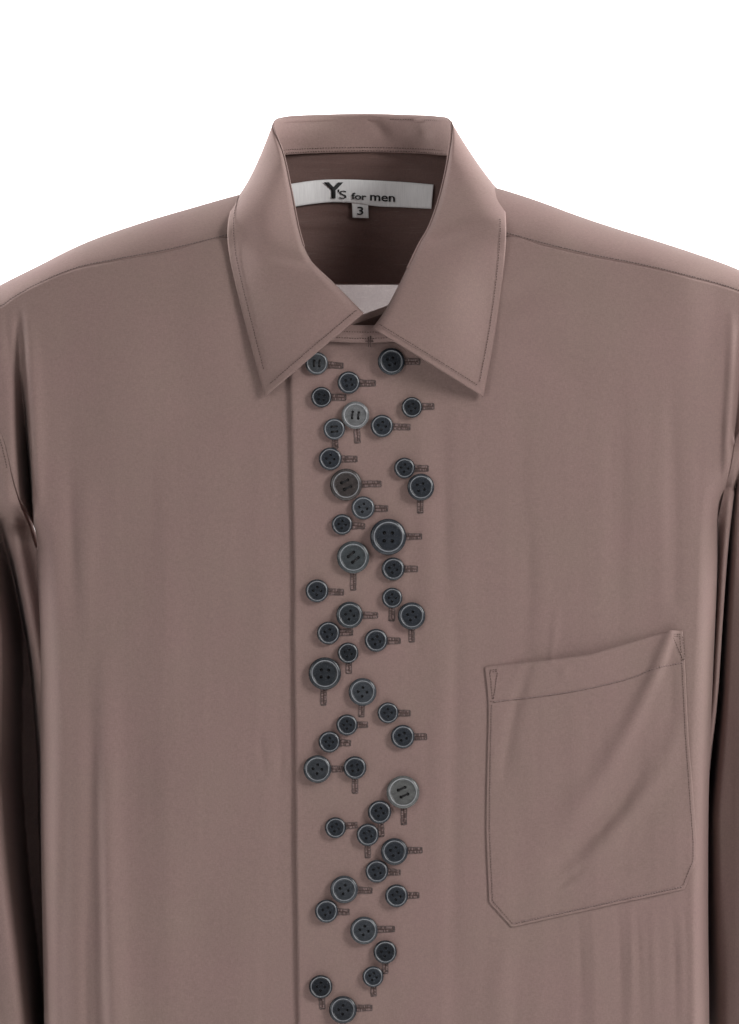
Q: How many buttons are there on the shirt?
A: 46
